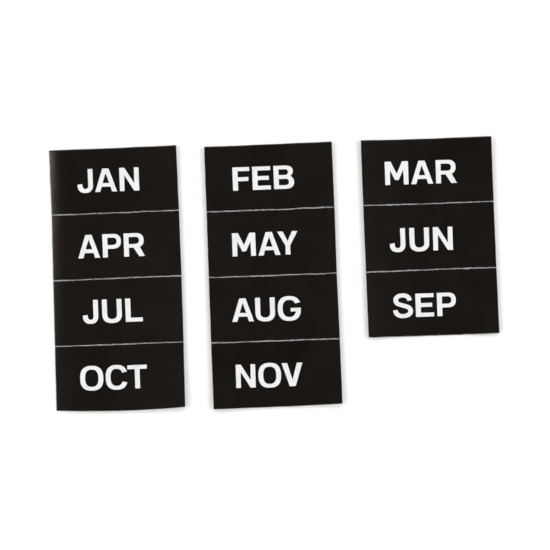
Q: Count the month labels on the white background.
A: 11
